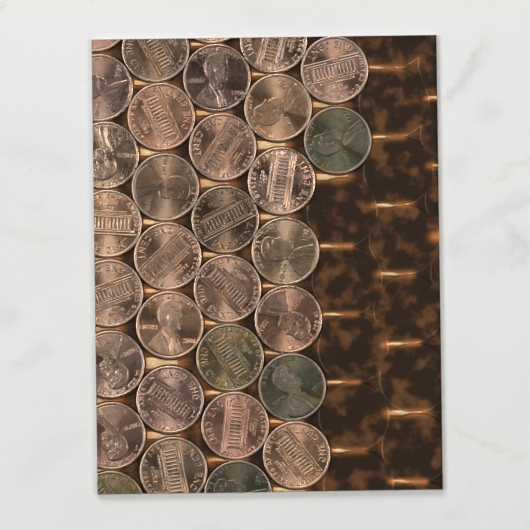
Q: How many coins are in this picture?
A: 32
